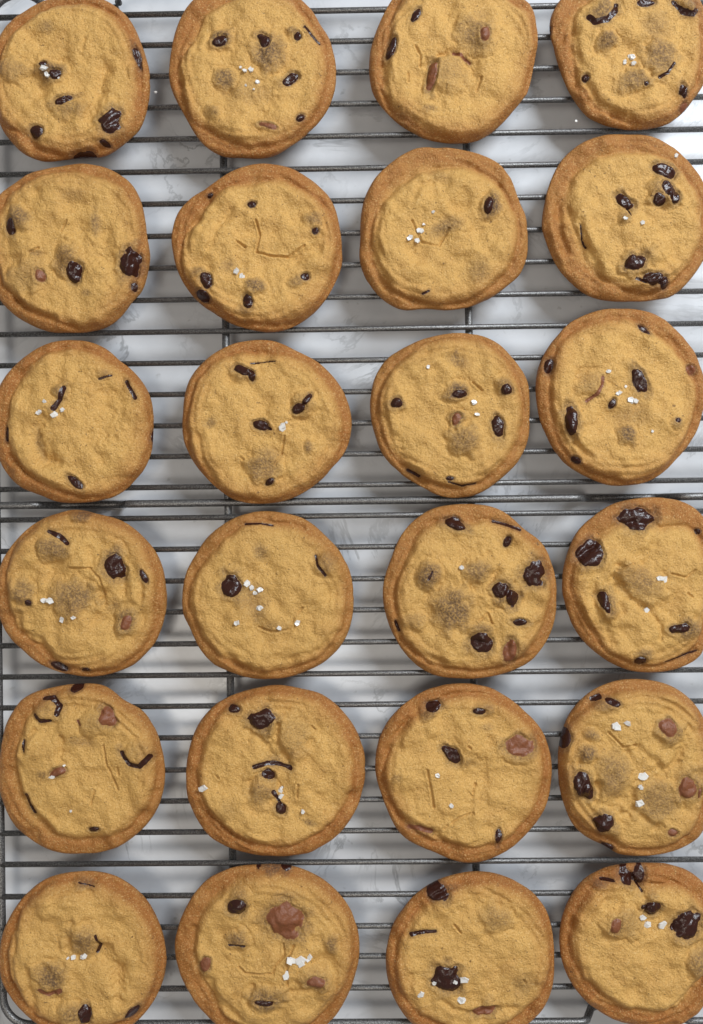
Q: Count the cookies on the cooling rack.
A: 24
